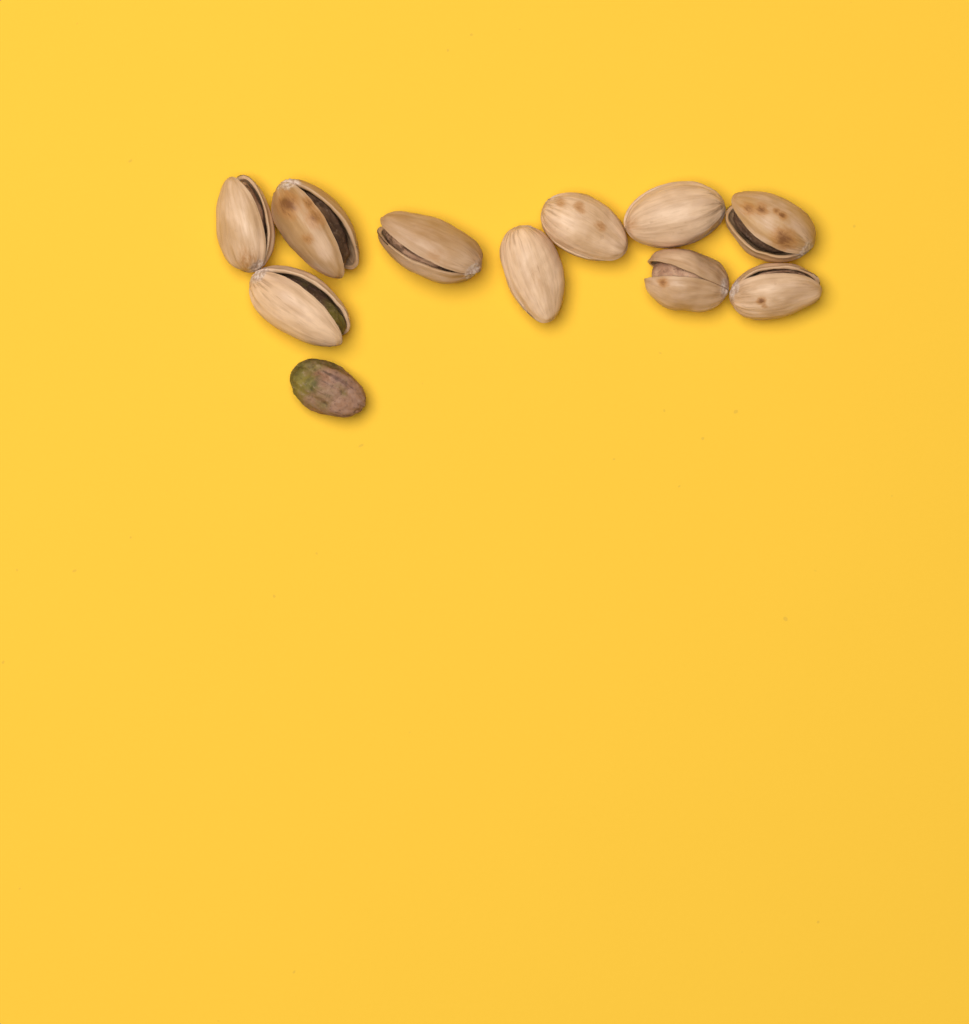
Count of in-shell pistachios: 10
